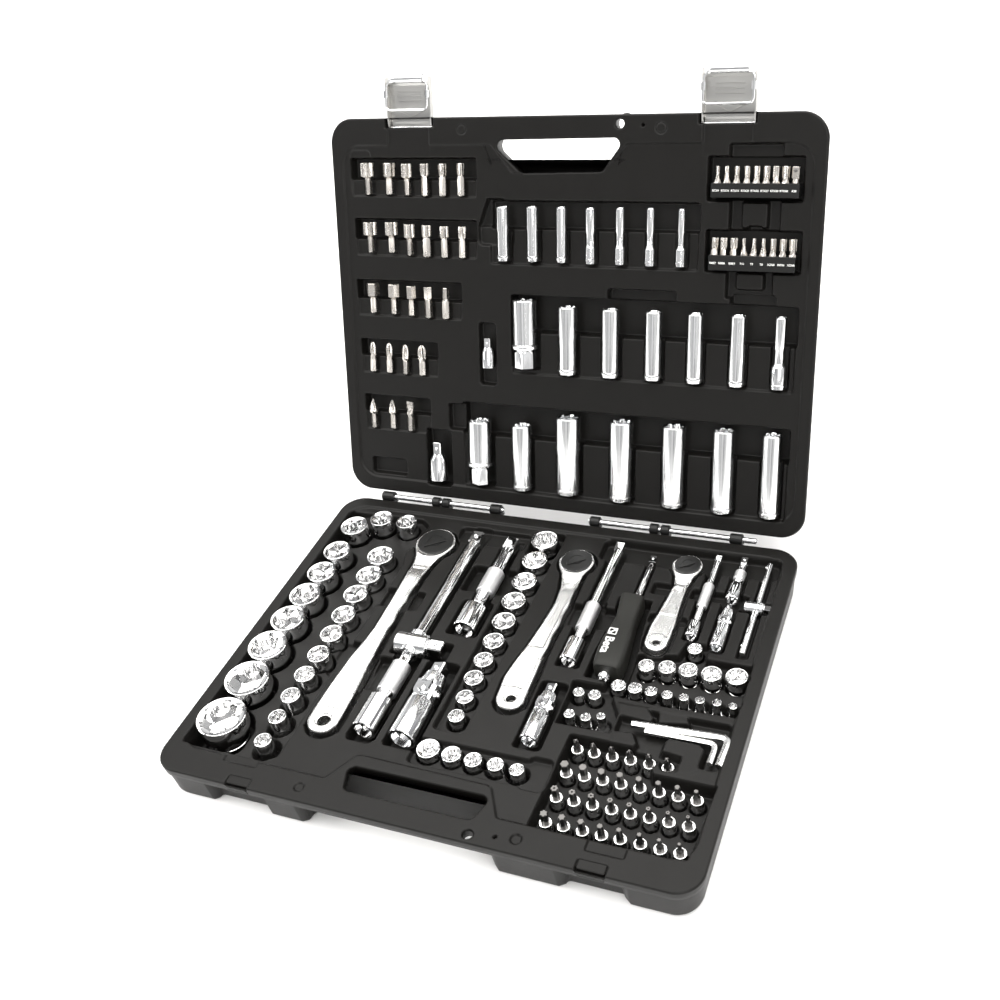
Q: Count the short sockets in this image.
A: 54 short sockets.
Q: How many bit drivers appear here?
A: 30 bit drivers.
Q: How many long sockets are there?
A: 21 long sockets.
